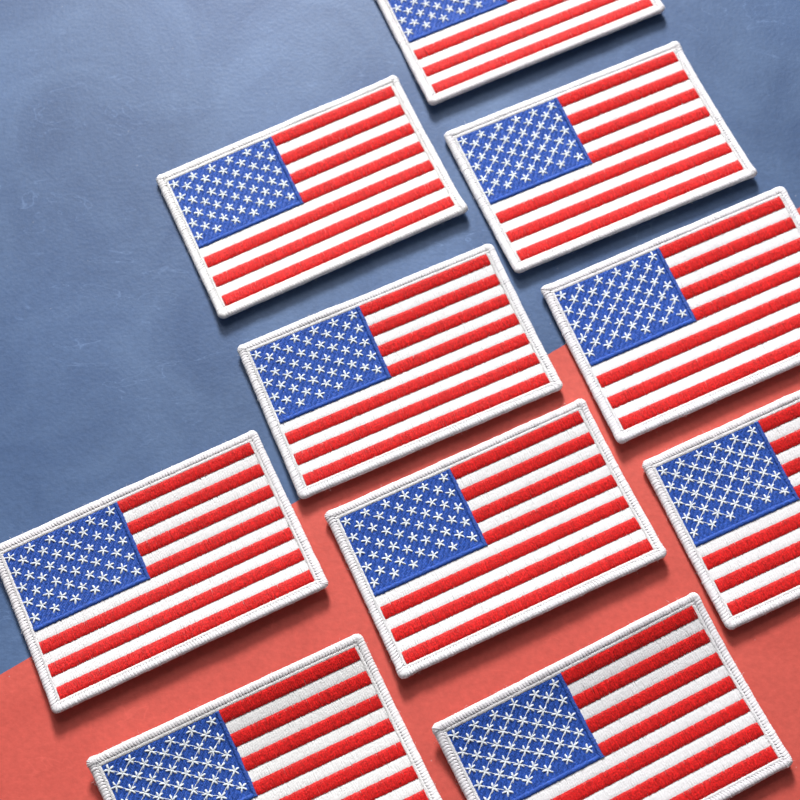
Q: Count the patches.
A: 10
